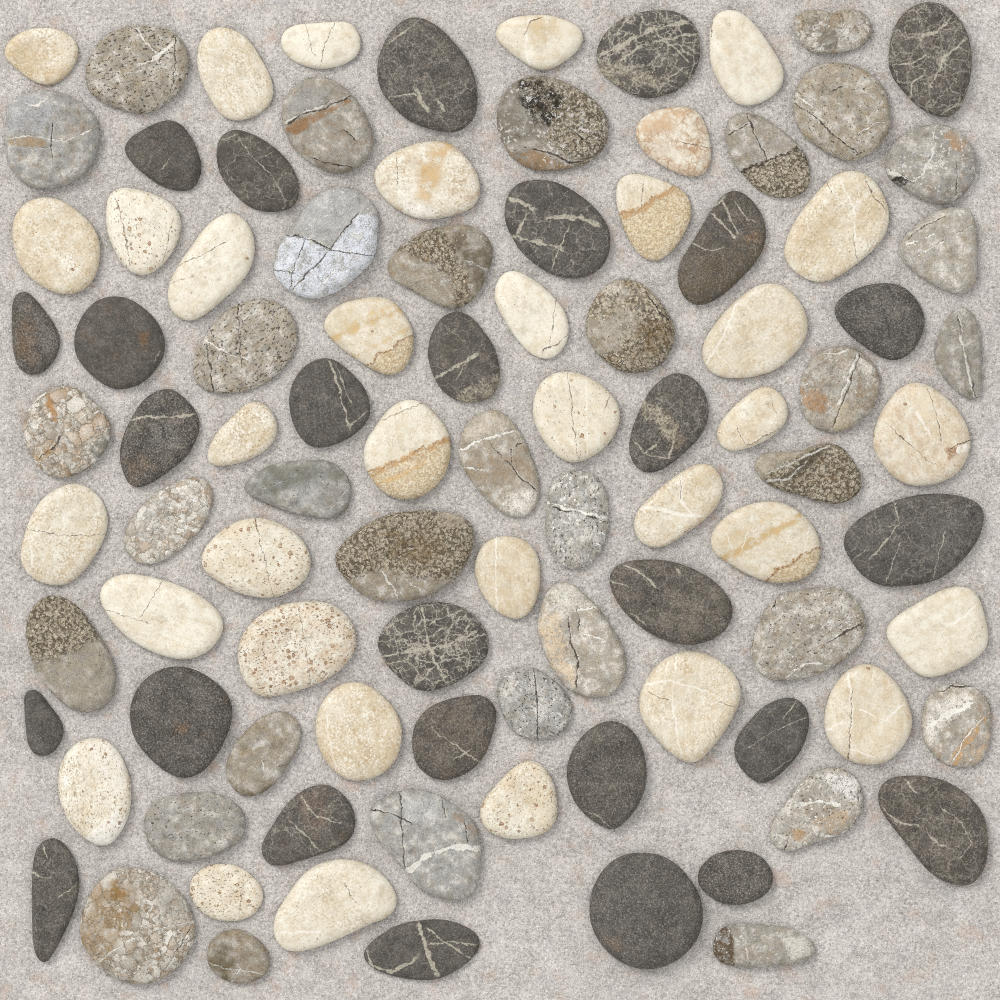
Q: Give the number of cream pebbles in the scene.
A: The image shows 35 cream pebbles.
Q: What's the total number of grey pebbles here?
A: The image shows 34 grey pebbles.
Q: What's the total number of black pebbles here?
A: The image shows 28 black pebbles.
